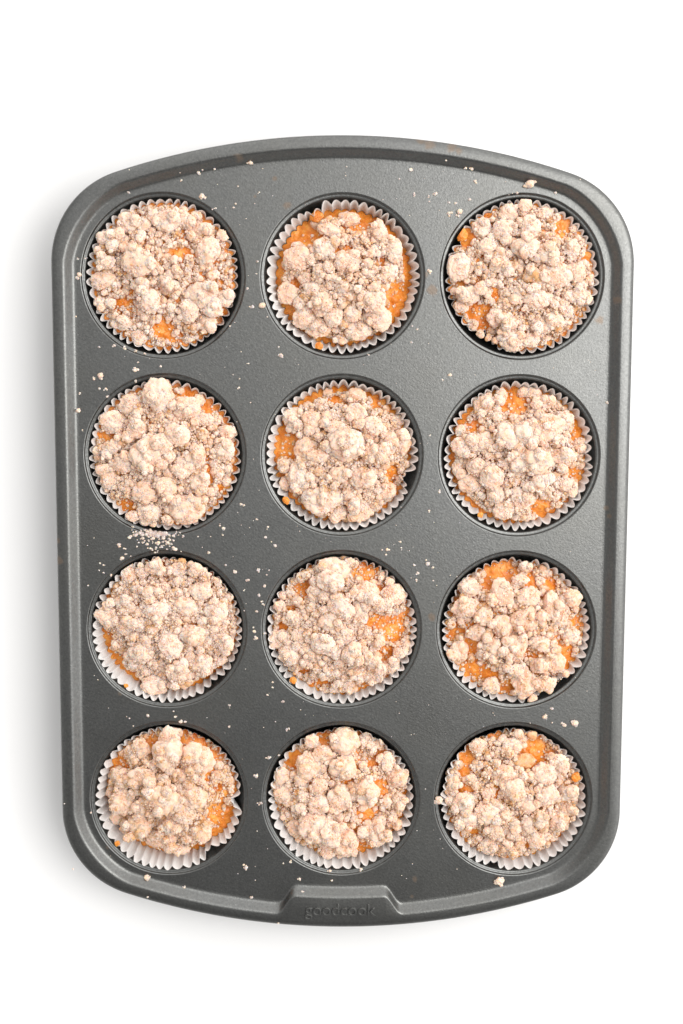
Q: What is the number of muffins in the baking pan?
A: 12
